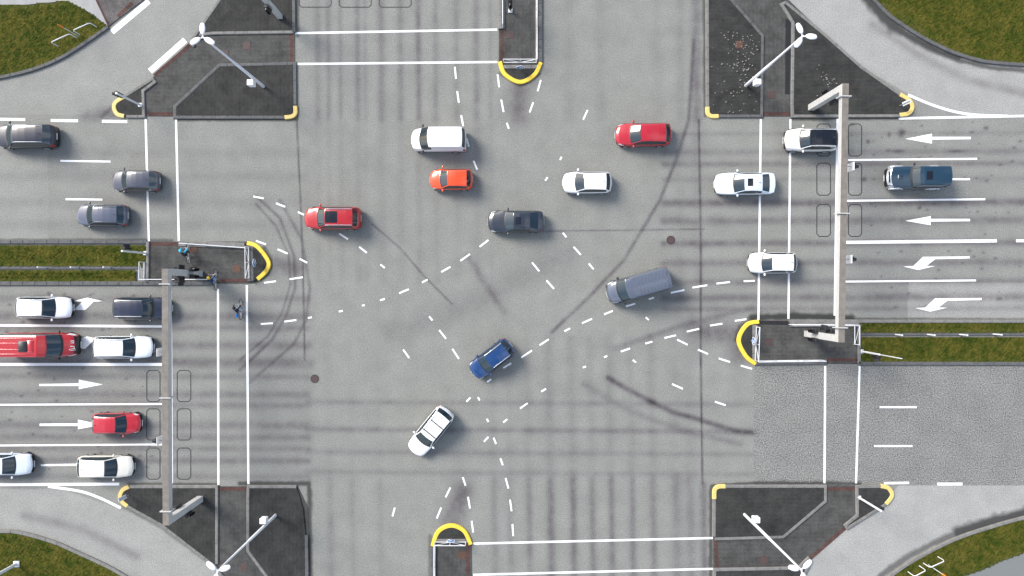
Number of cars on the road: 20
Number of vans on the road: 3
